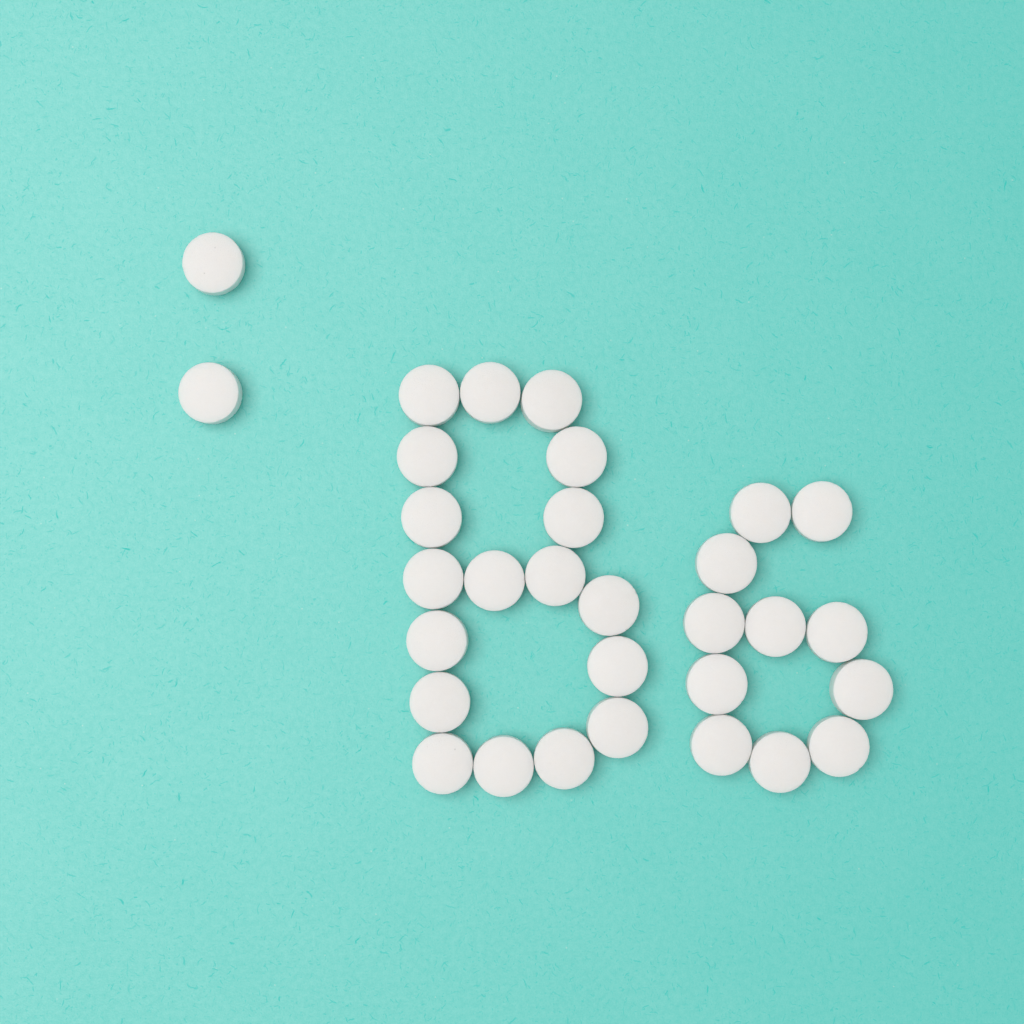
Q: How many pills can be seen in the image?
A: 31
